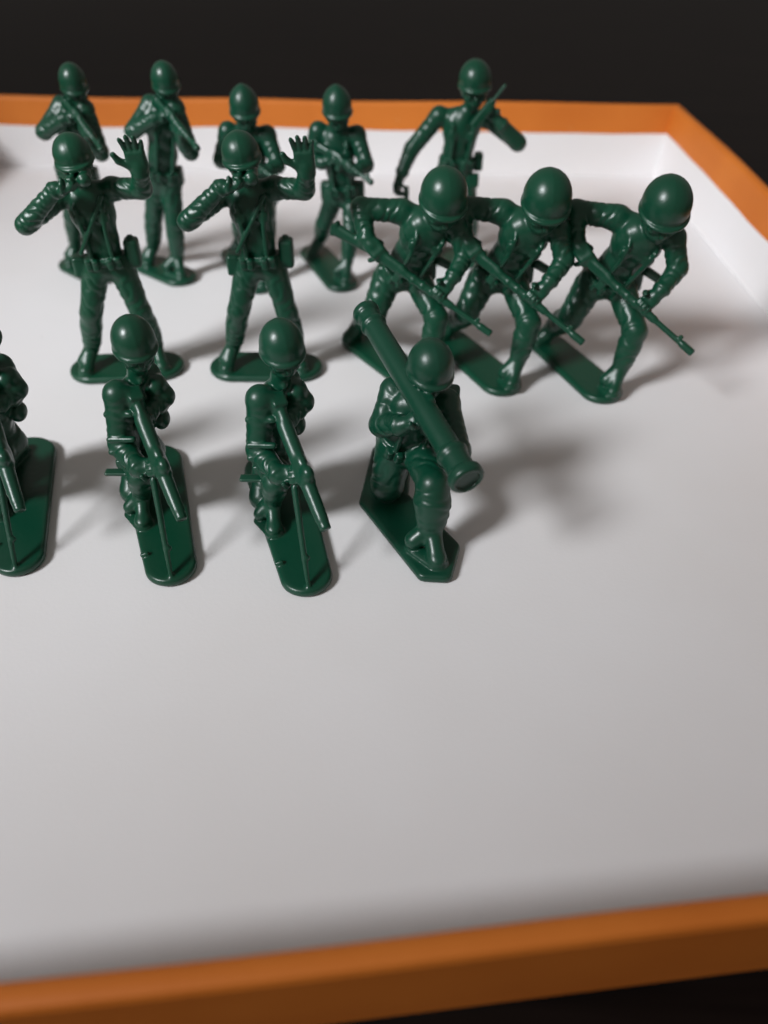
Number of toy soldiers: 14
